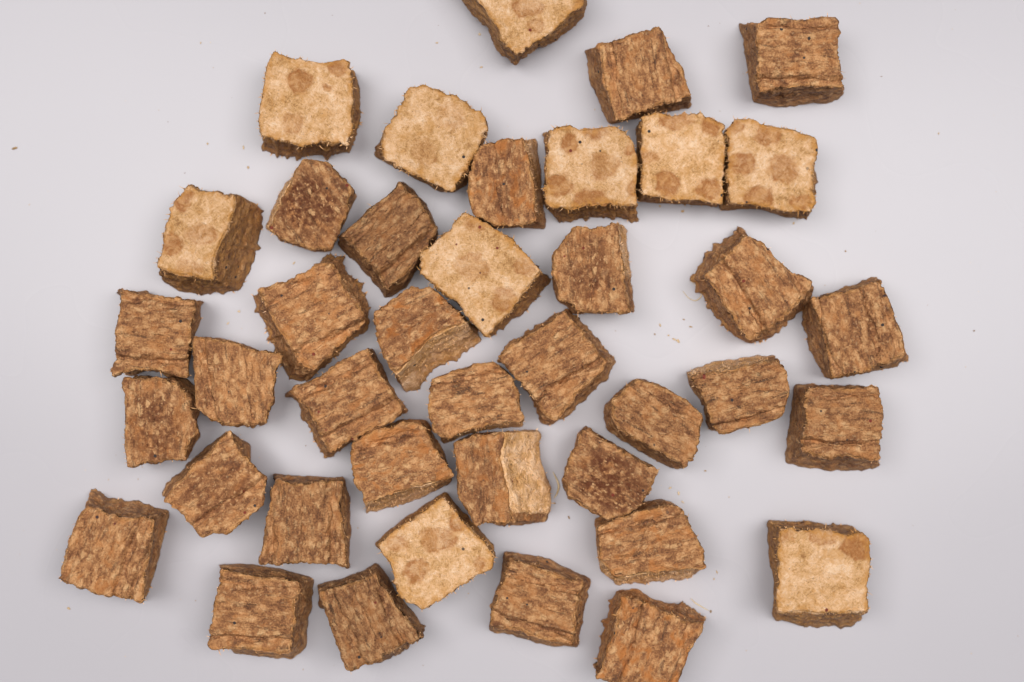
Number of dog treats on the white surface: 40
